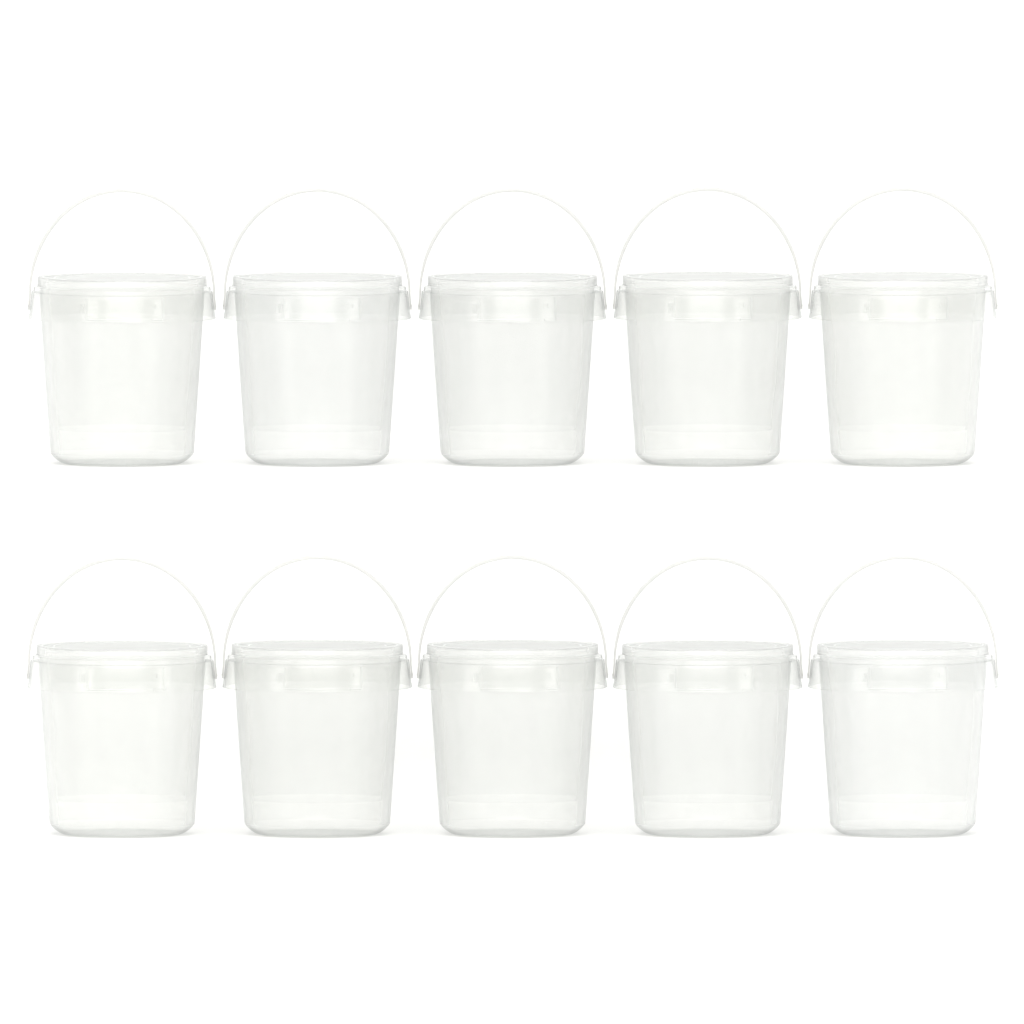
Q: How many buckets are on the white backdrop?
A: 10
